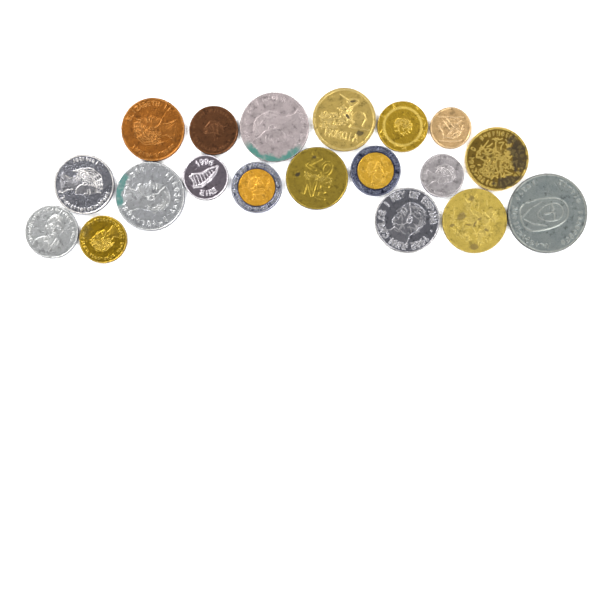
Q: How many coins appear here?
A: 19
